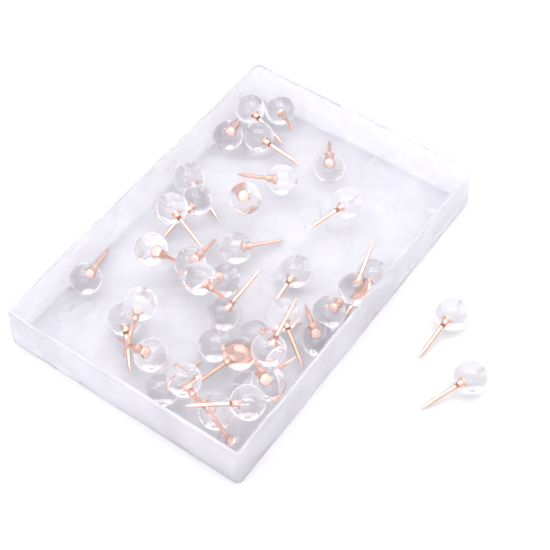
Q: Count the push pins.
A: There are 40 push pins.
